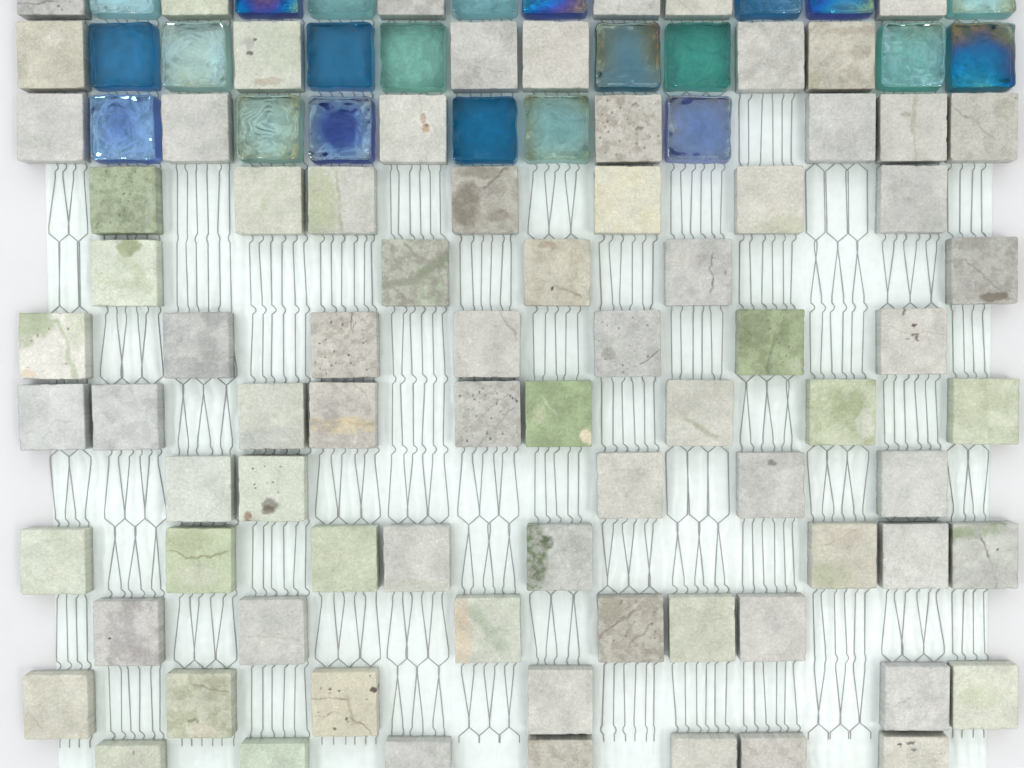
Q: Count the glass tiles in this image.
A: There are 22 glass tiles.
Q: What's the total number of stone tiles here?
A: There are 79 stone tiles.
